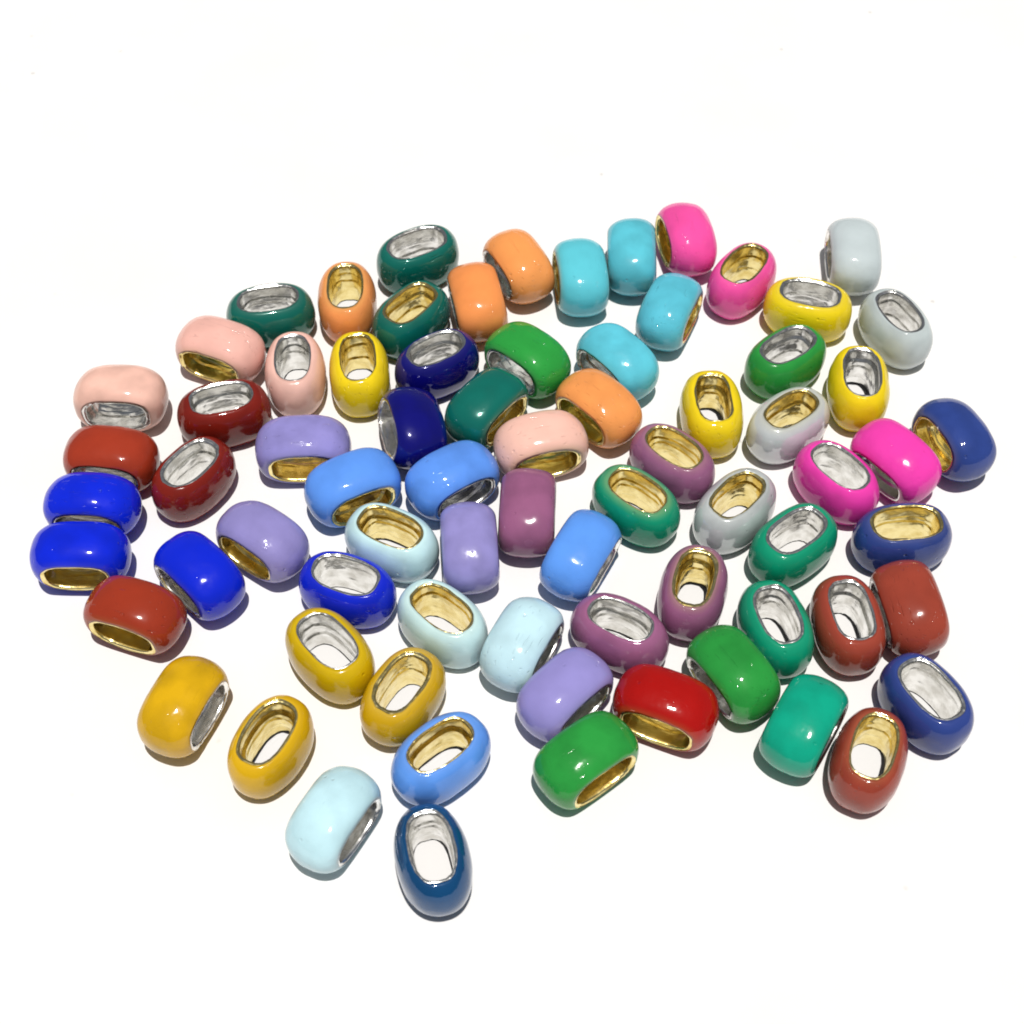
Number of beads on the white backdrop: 74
